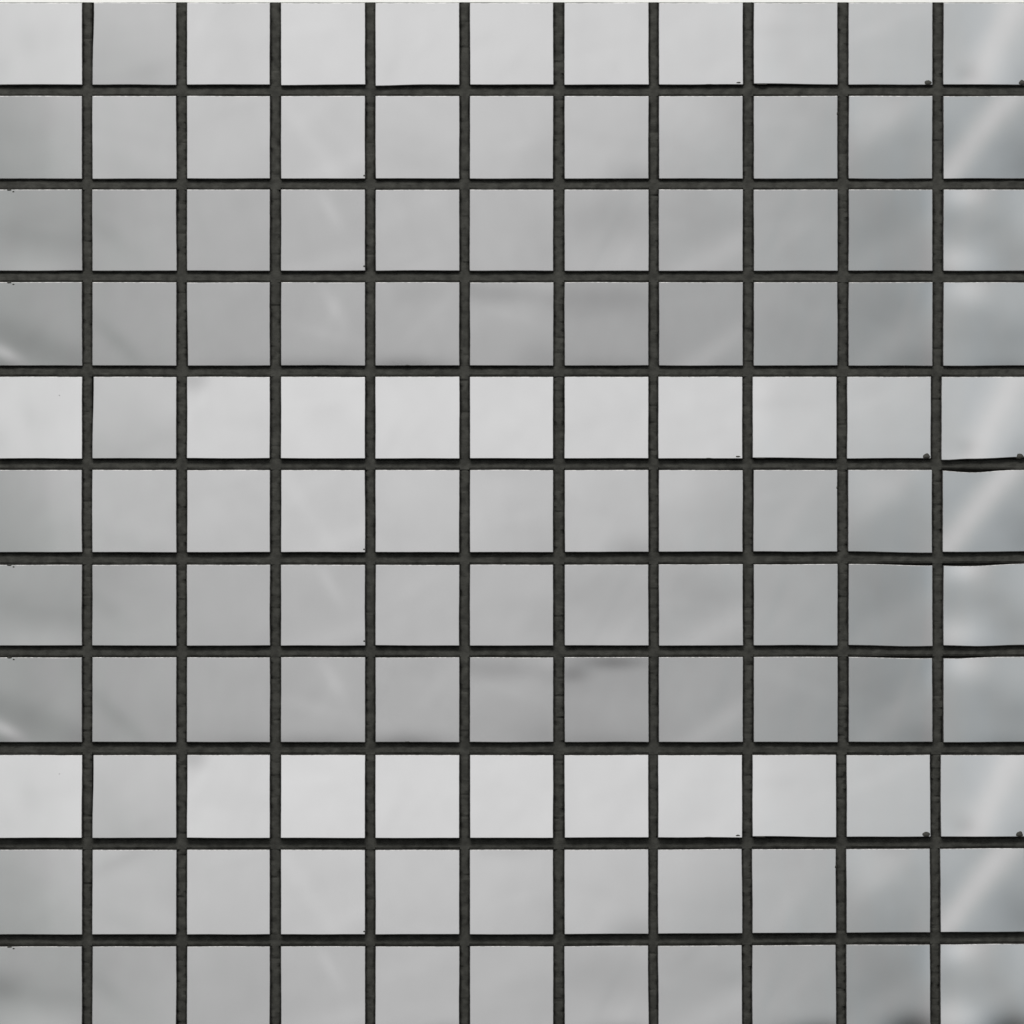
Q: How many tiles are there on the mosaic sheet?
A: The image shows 121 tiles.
